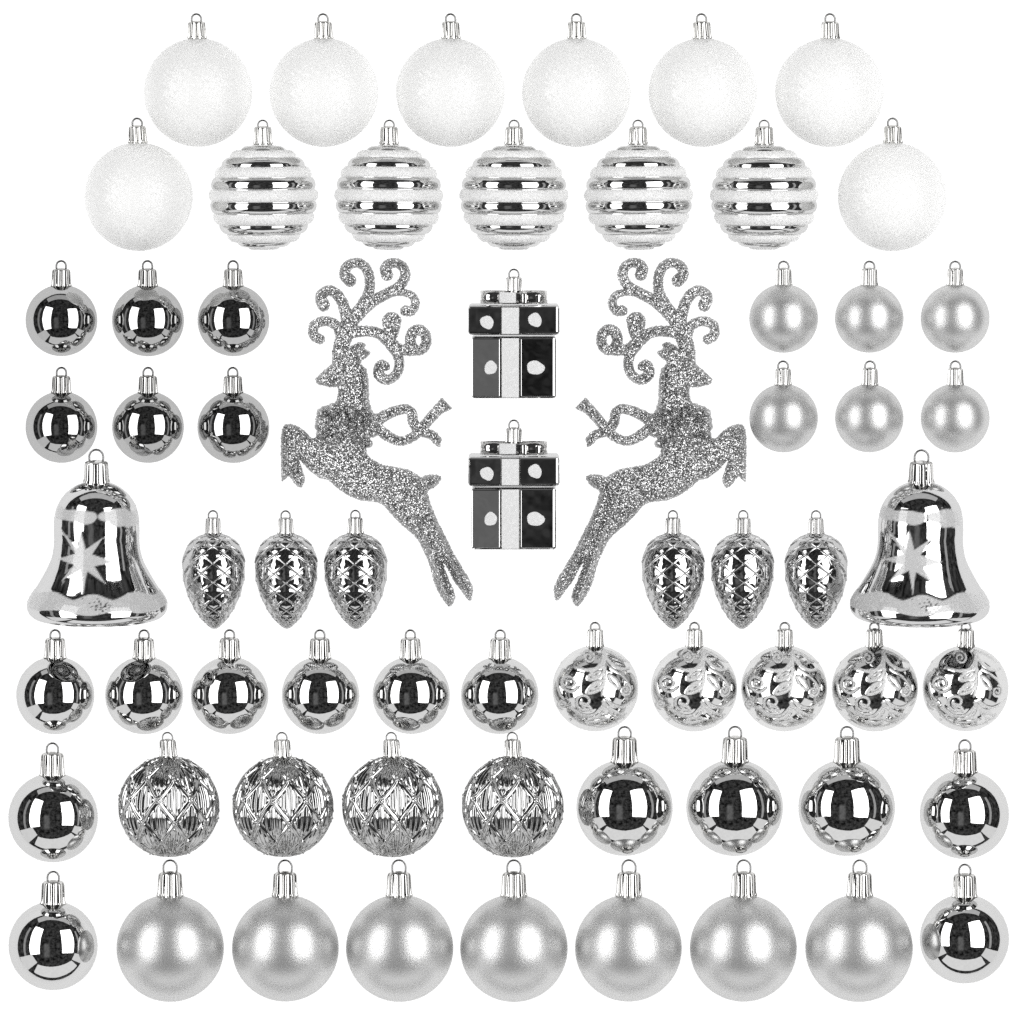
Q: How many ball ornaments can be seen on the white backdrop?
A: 54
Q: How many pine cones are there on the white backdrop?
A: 6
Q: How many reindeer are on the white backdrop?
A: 2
